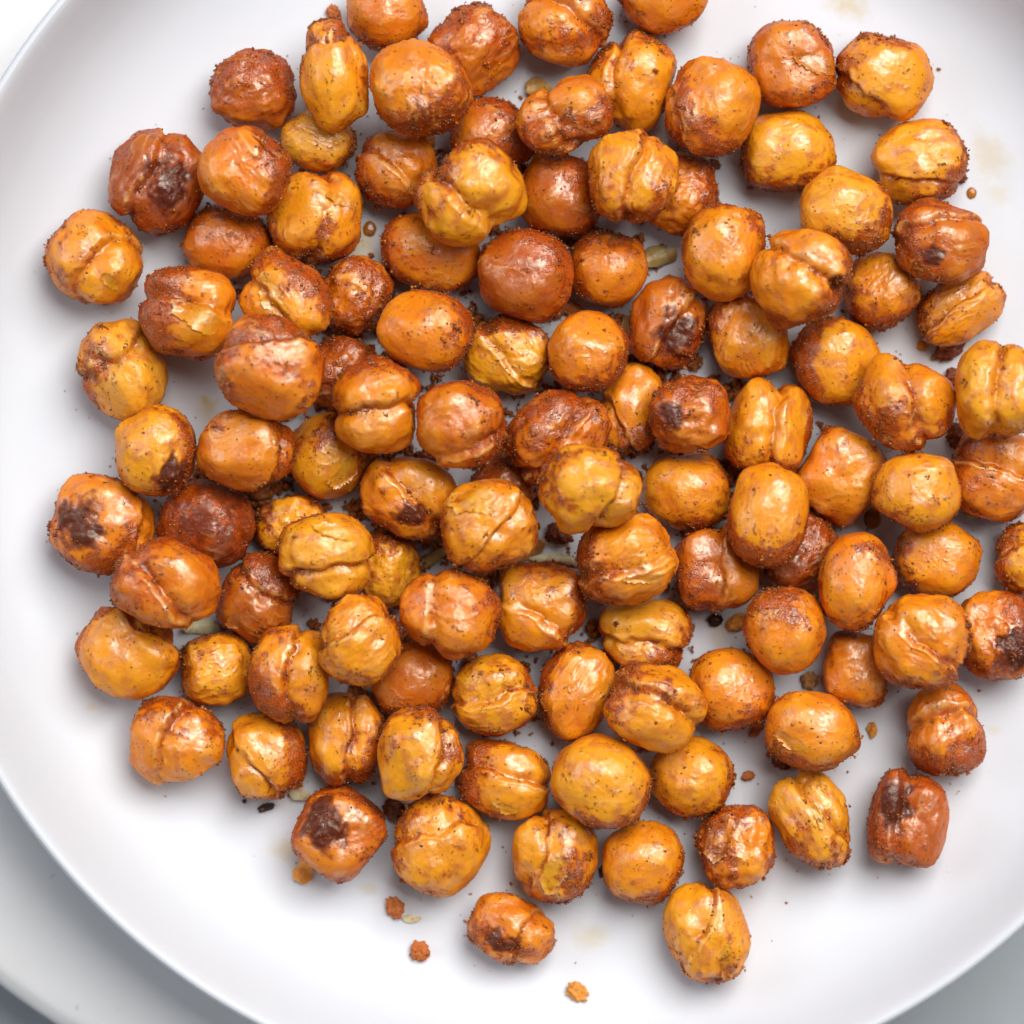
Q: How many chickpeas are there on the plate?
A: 114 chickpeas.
